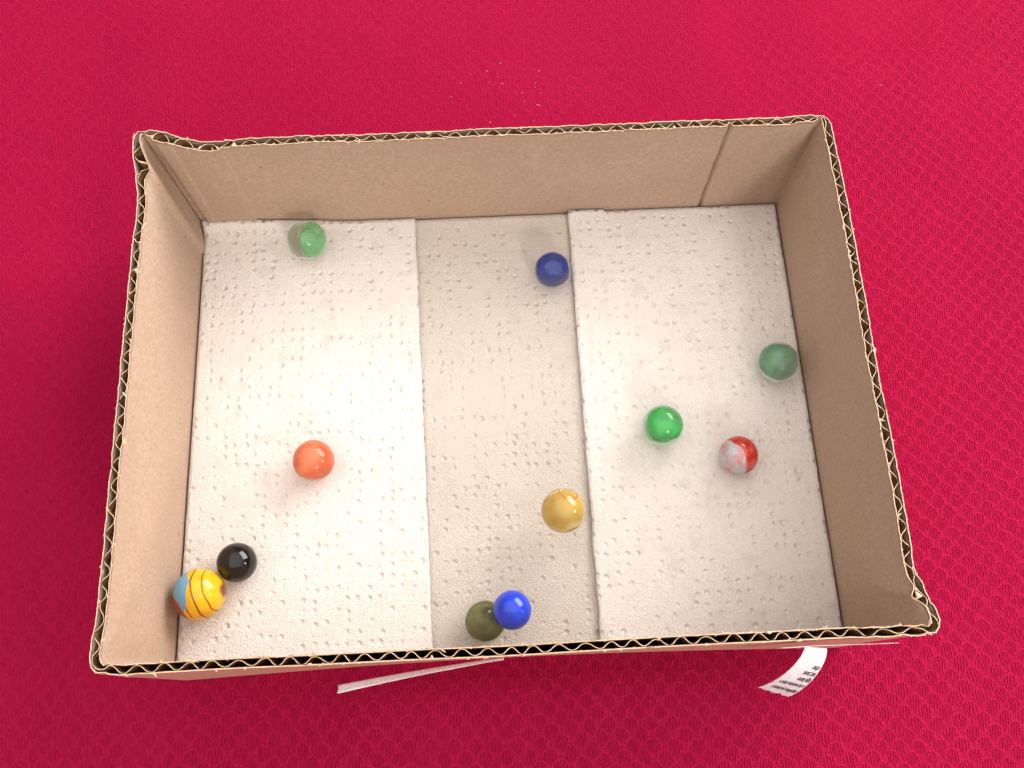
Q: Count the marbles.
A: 11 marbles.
